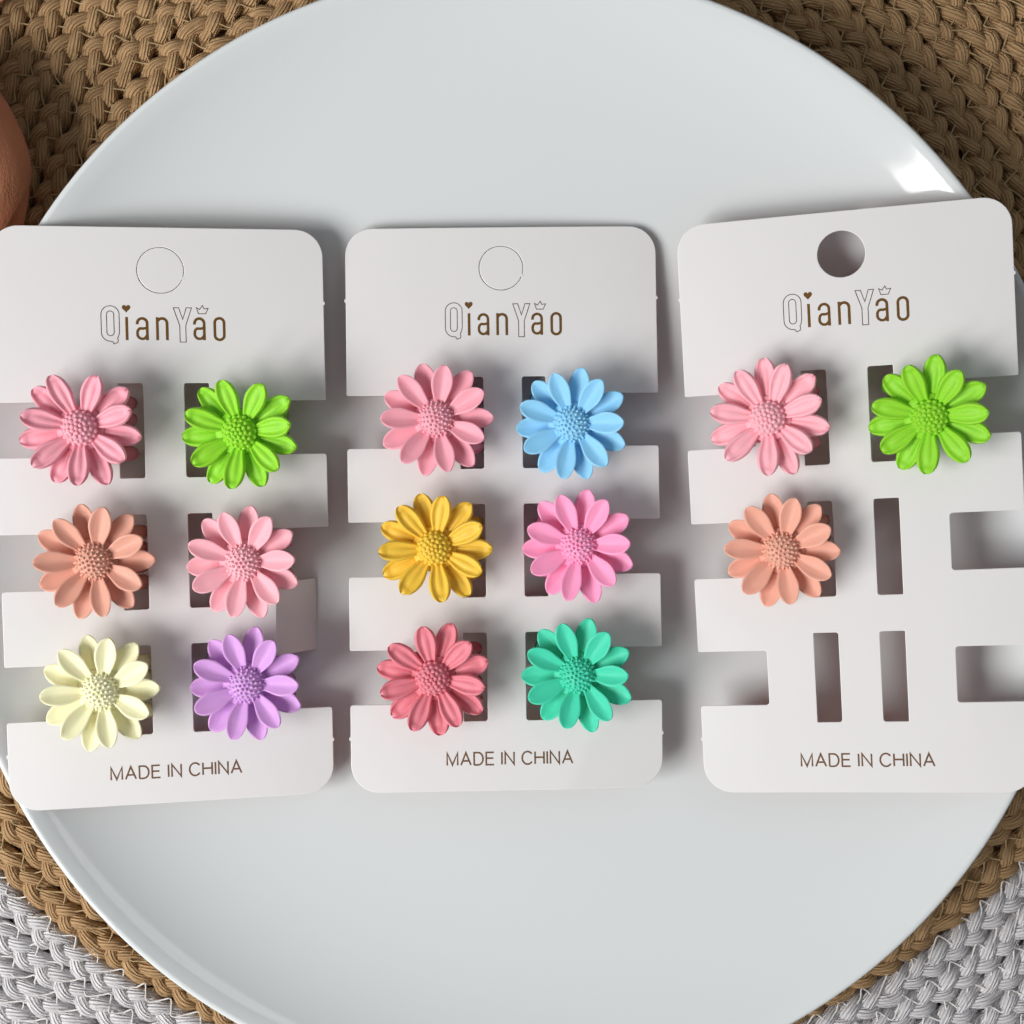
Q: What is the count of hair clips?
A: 15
